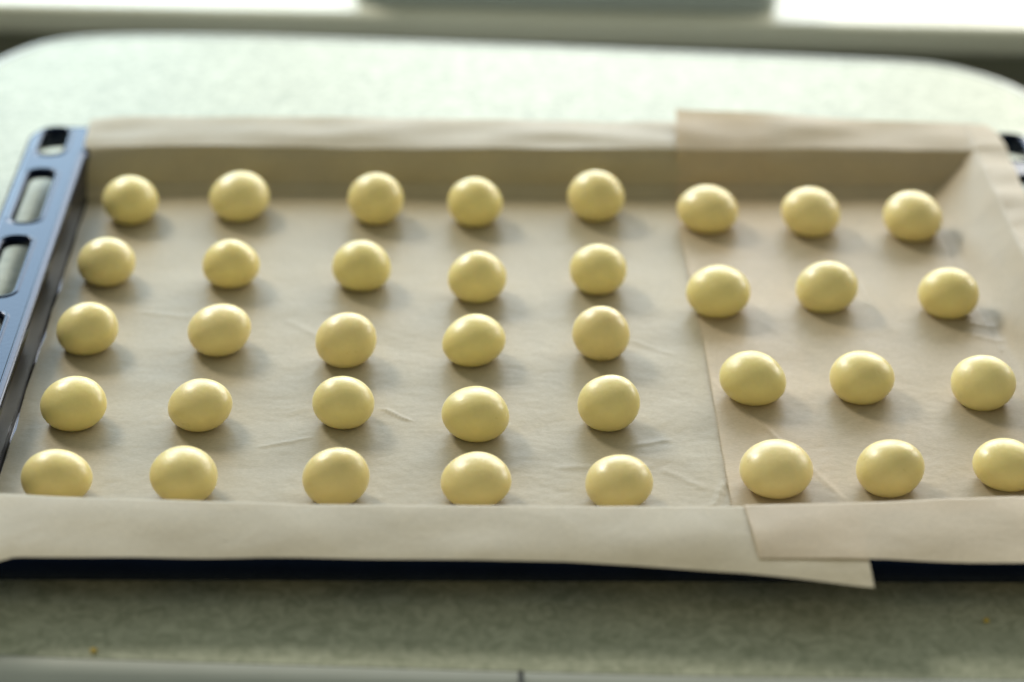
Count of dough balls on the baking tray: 37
